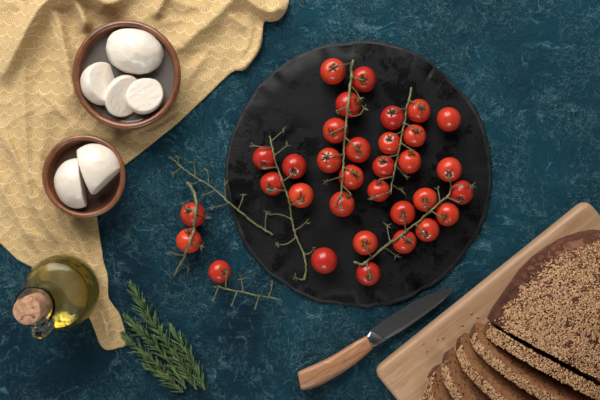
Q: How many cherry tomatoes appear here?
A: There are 33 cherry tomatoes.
